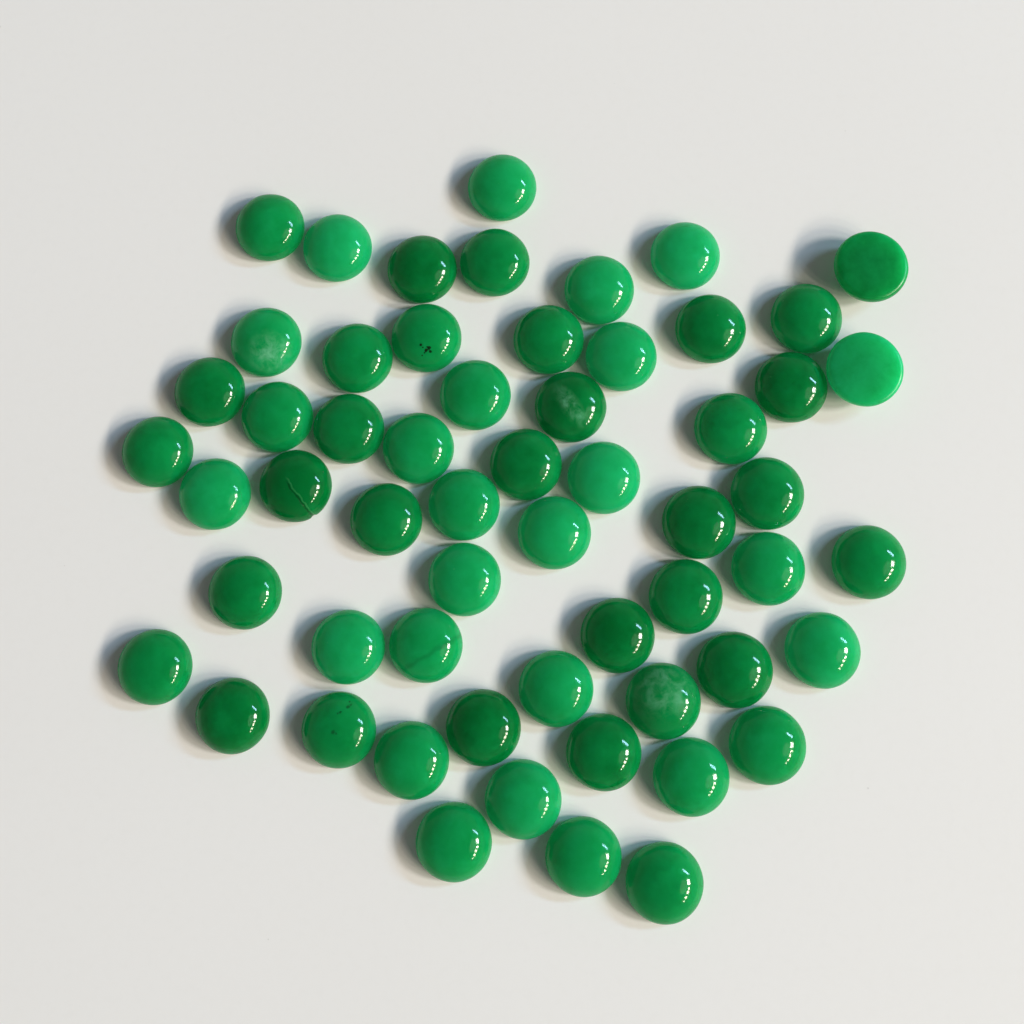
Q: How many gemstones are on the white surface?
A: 58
